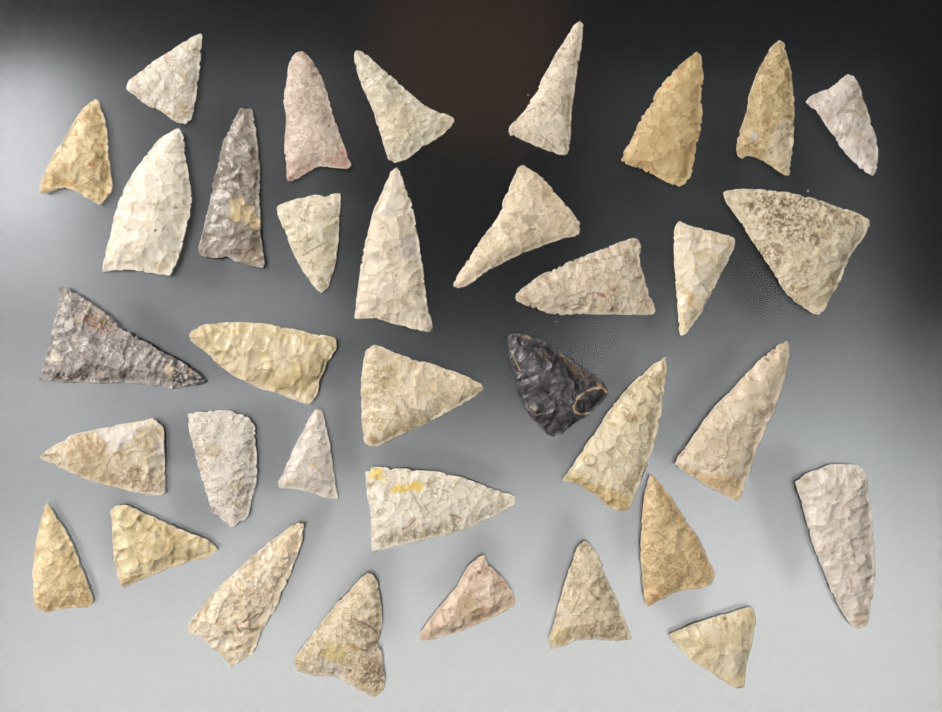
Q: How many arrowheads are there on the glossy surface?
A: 35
